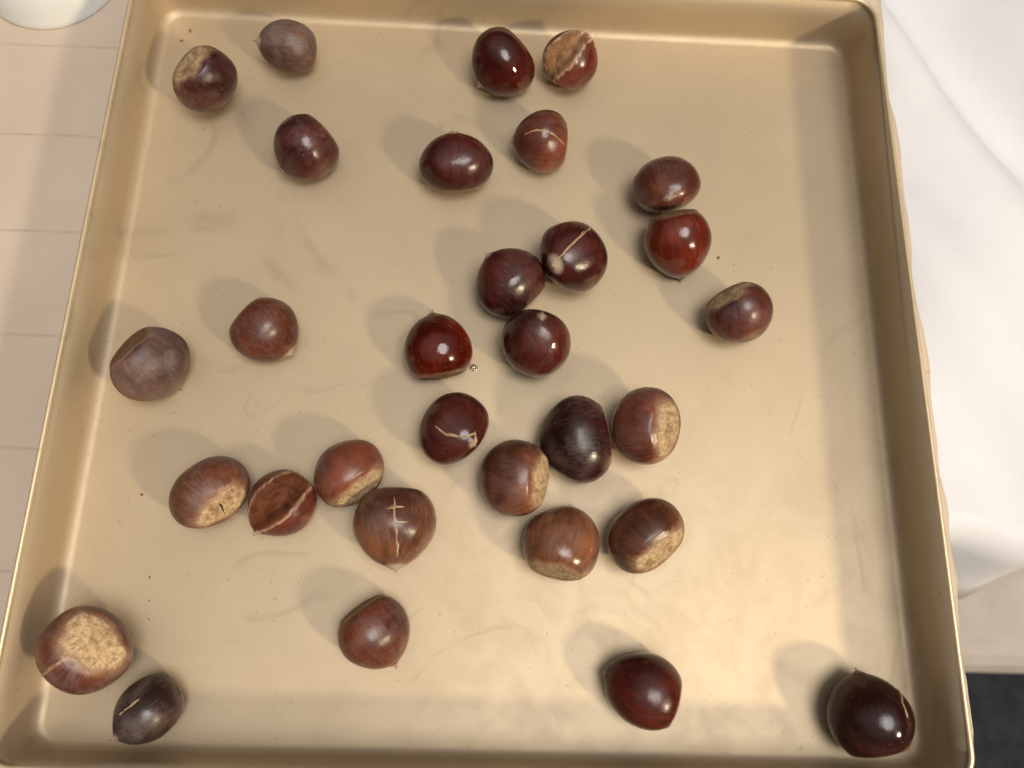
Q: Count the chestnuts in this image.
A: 31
